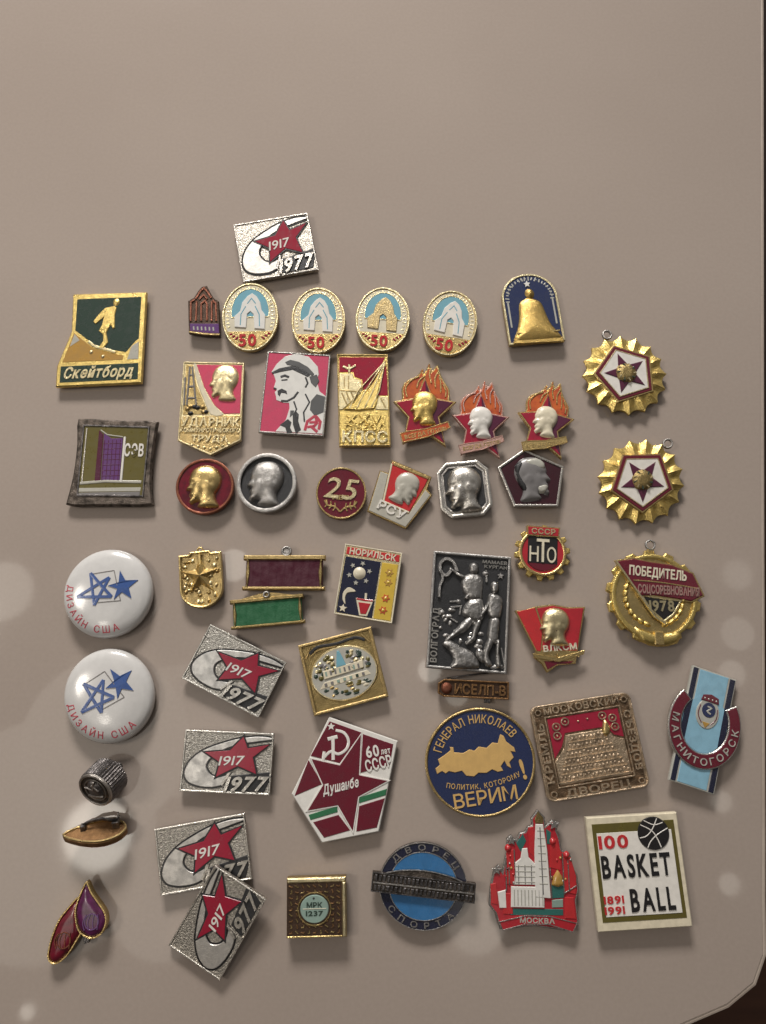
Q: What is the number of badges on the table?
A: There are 50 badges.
